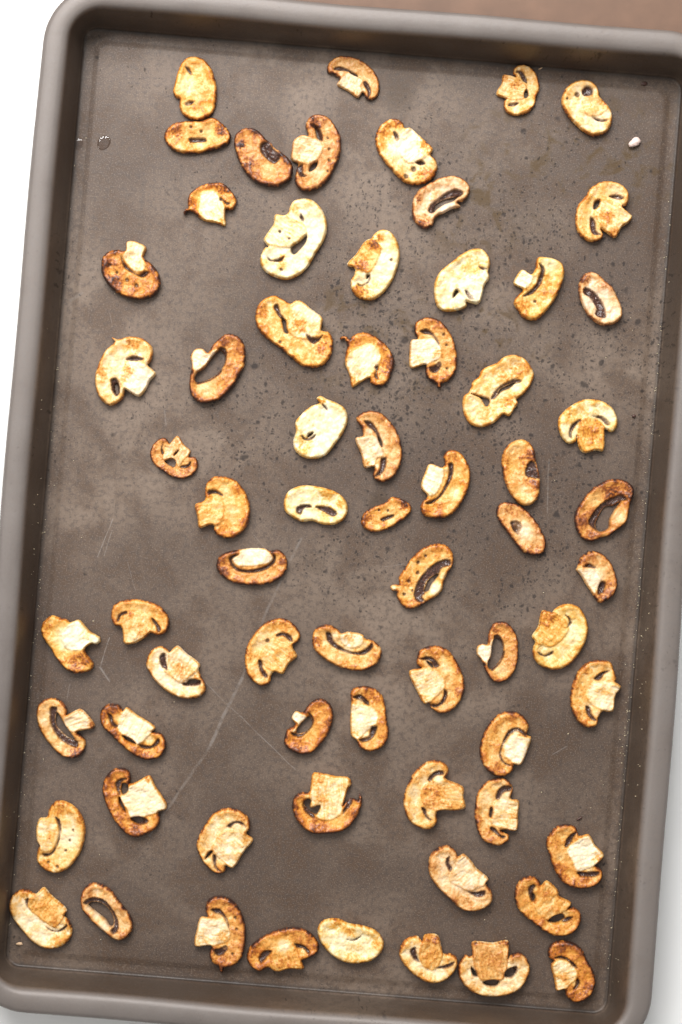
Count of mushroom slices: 68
